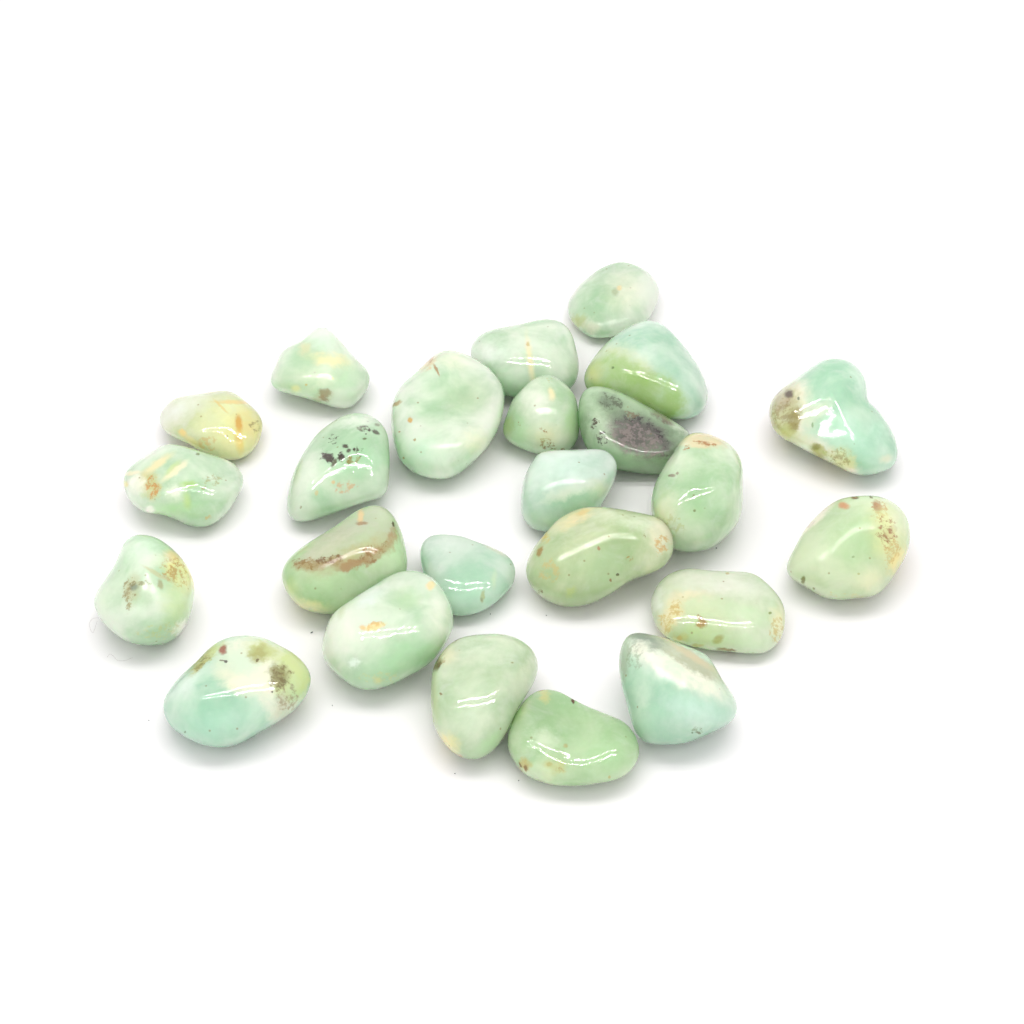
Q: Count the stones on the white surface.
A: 24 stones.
